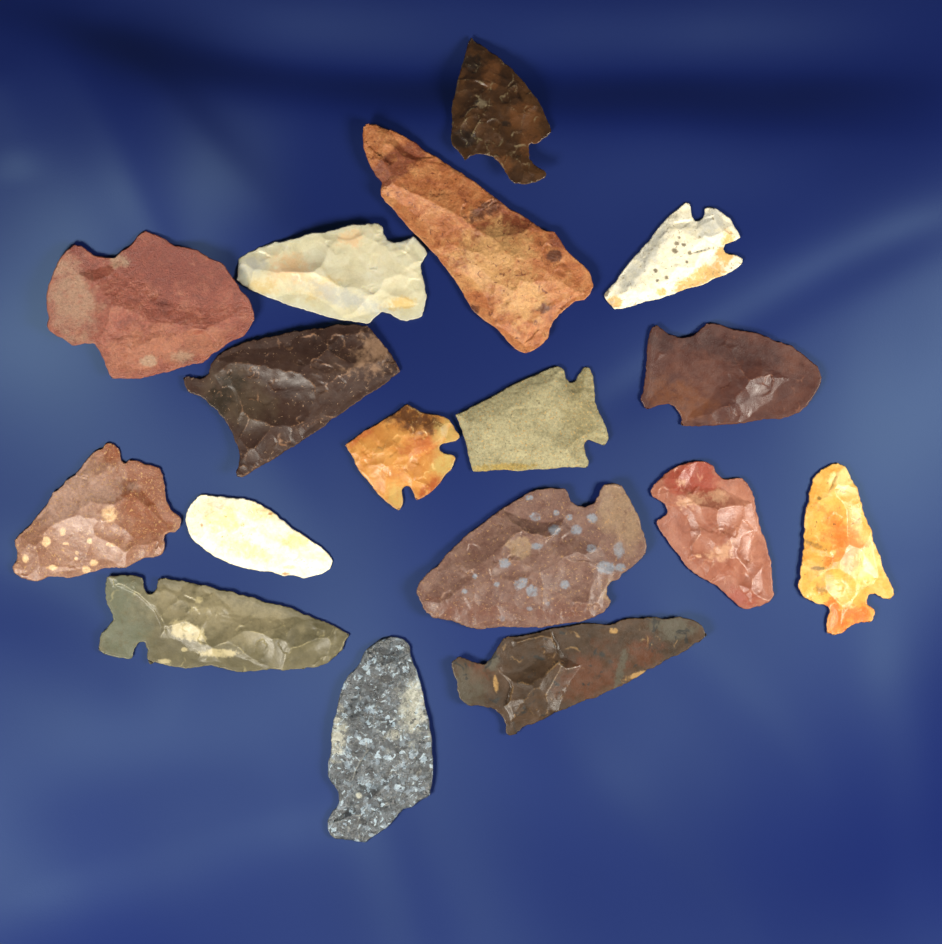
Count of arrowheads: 17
